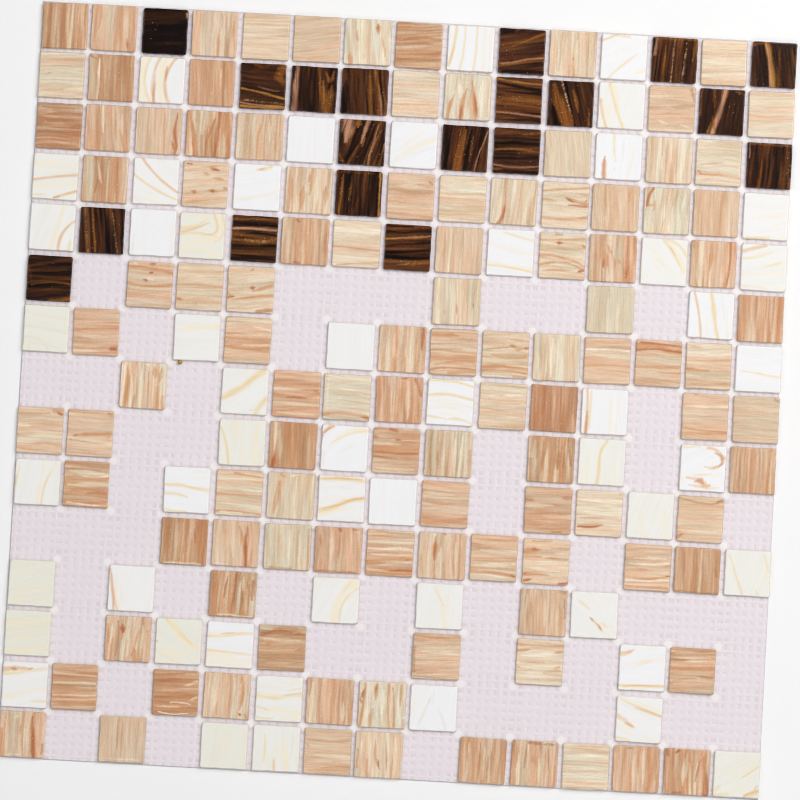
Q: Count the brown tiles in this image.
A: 19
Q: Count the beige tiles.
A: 108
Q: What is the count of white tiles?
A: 51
